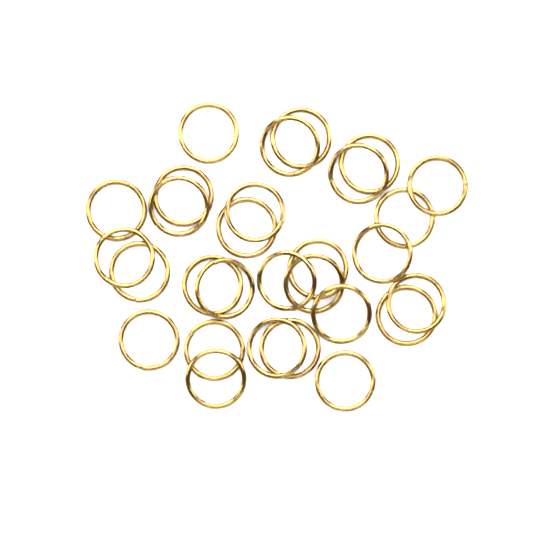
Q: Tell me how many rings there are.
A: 29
